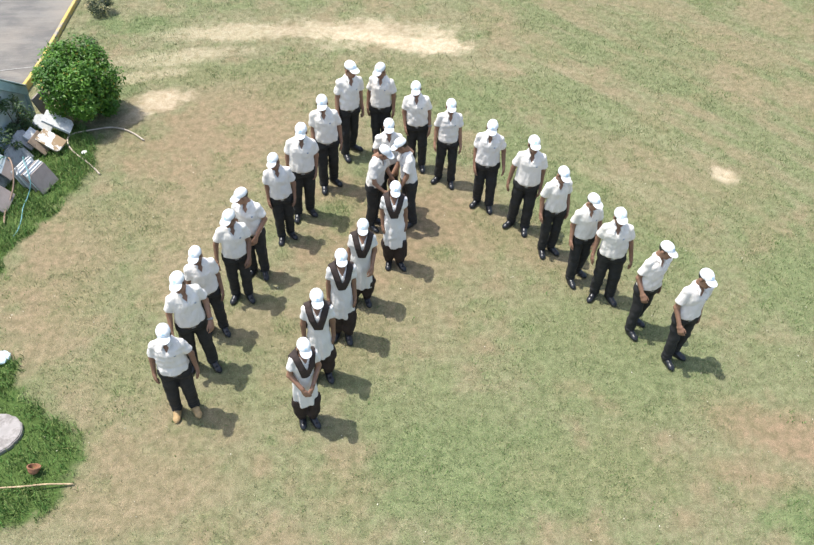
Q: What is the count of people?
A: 27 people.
